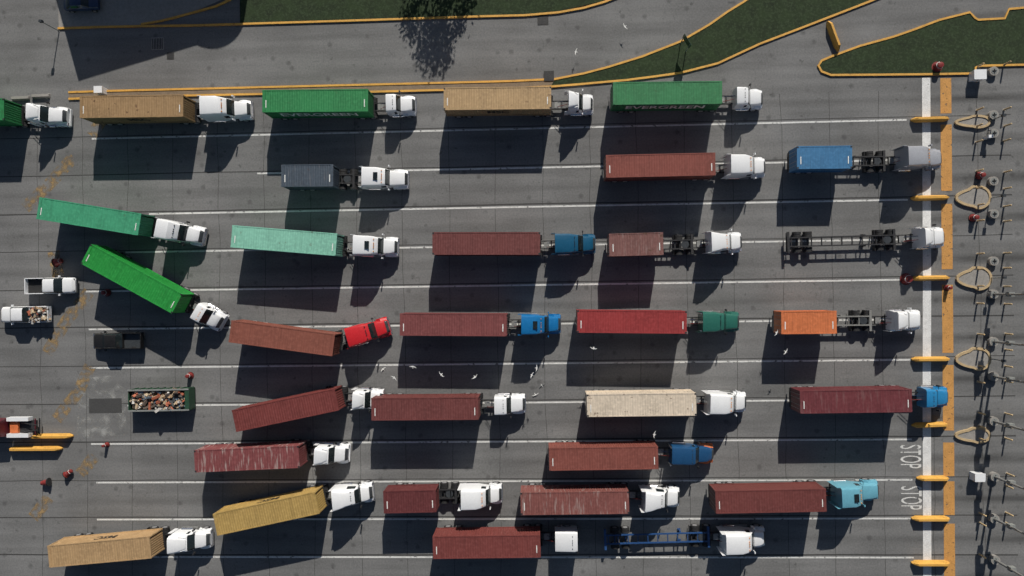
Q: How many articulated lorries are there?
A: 31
